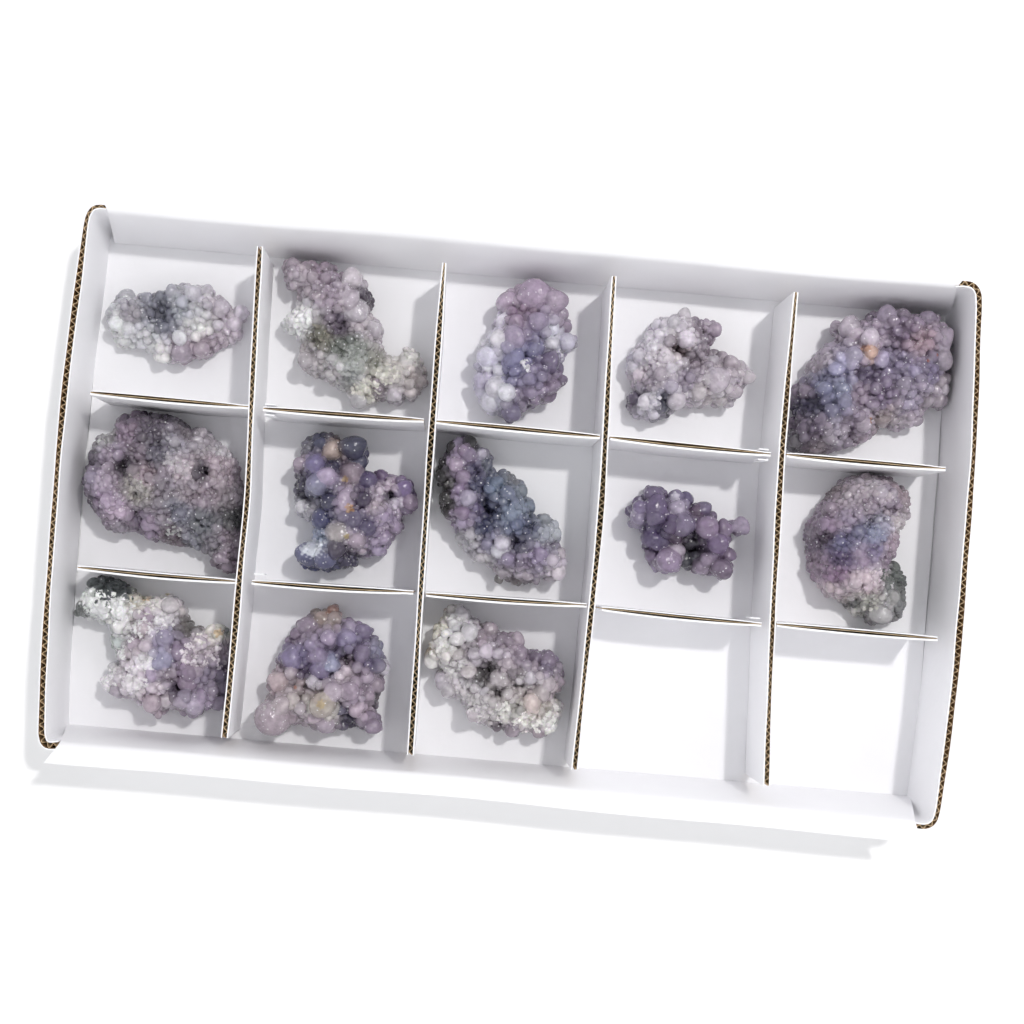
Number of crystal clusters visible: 13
